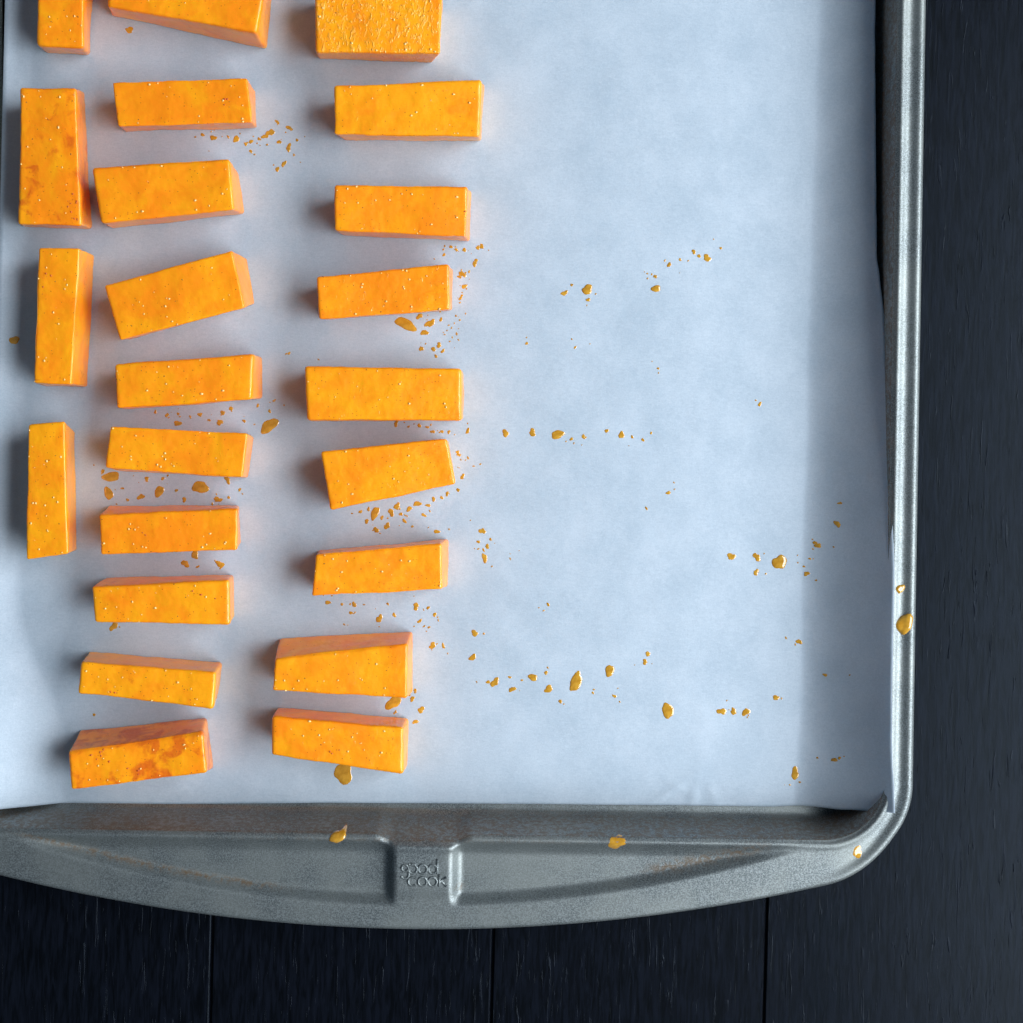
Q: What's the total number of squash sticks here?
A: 23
